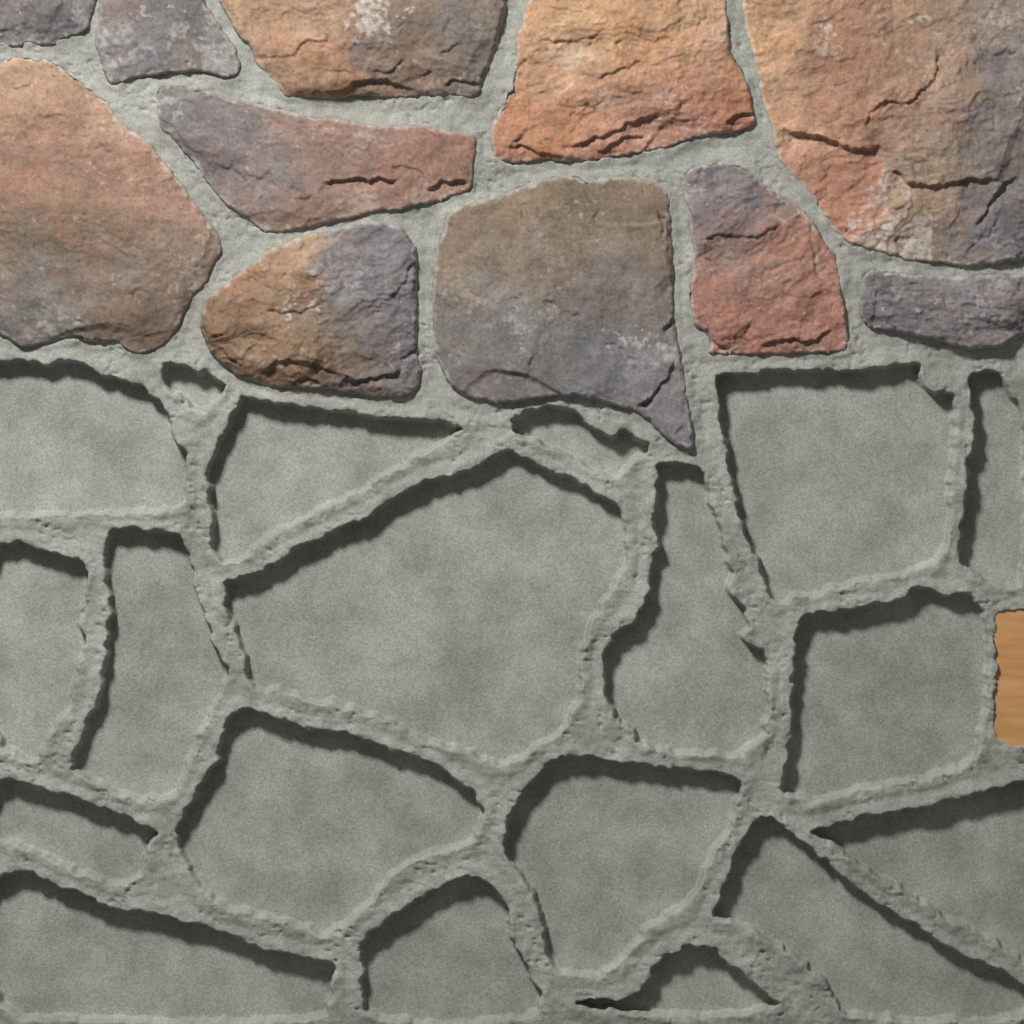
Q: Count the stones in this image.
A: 11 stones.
